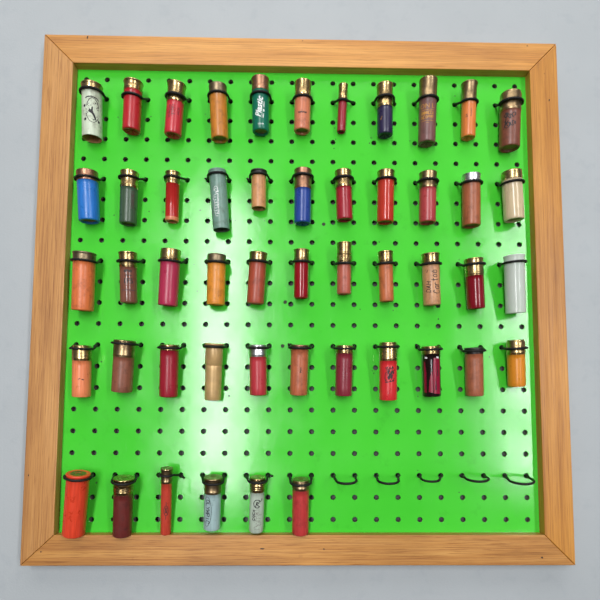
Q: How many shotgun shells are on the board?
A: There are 50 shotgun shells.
